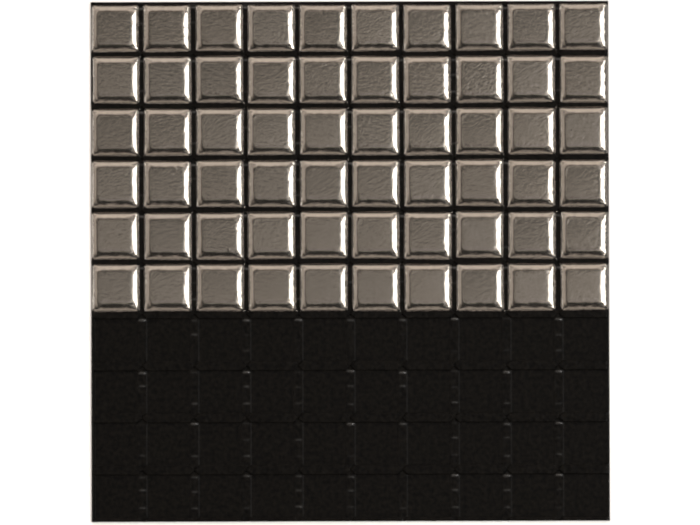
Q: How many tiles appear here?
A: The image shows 60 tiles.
